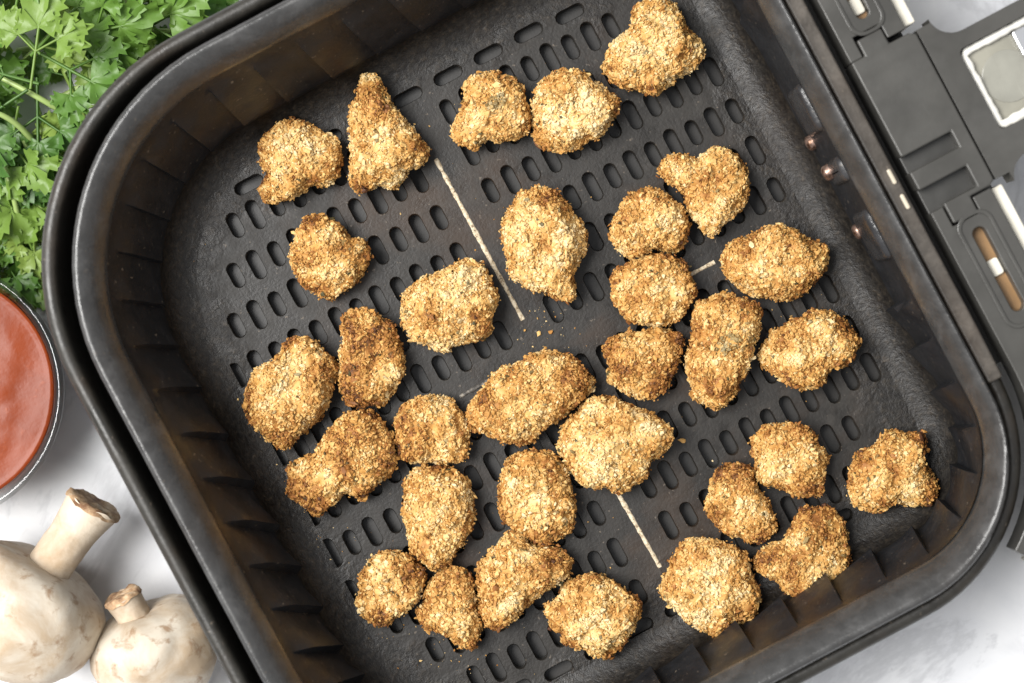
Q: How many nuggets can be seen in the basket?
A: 32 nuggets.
